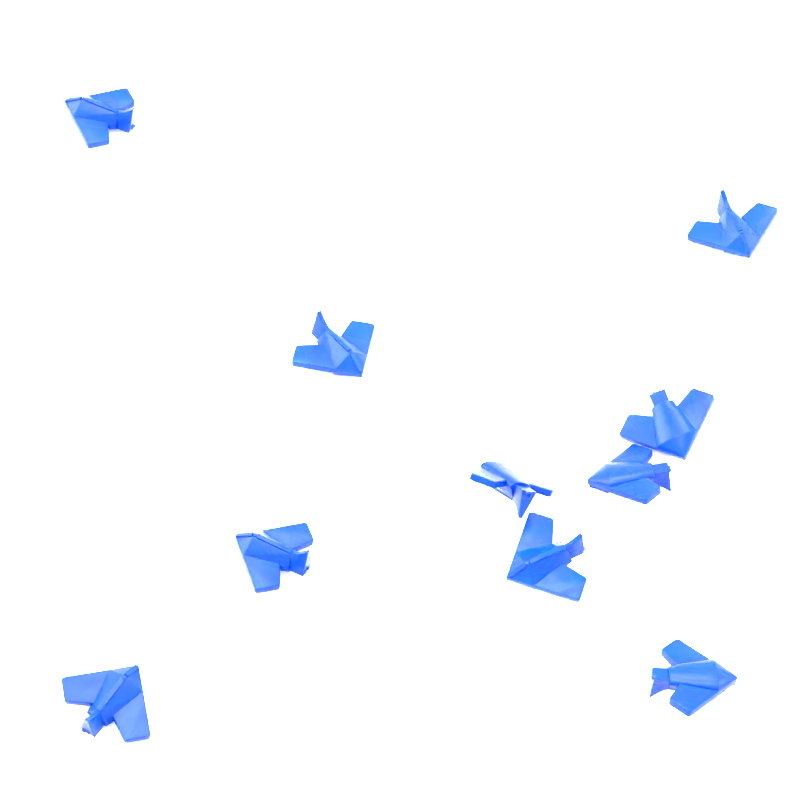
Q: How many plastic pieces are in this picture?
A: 10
